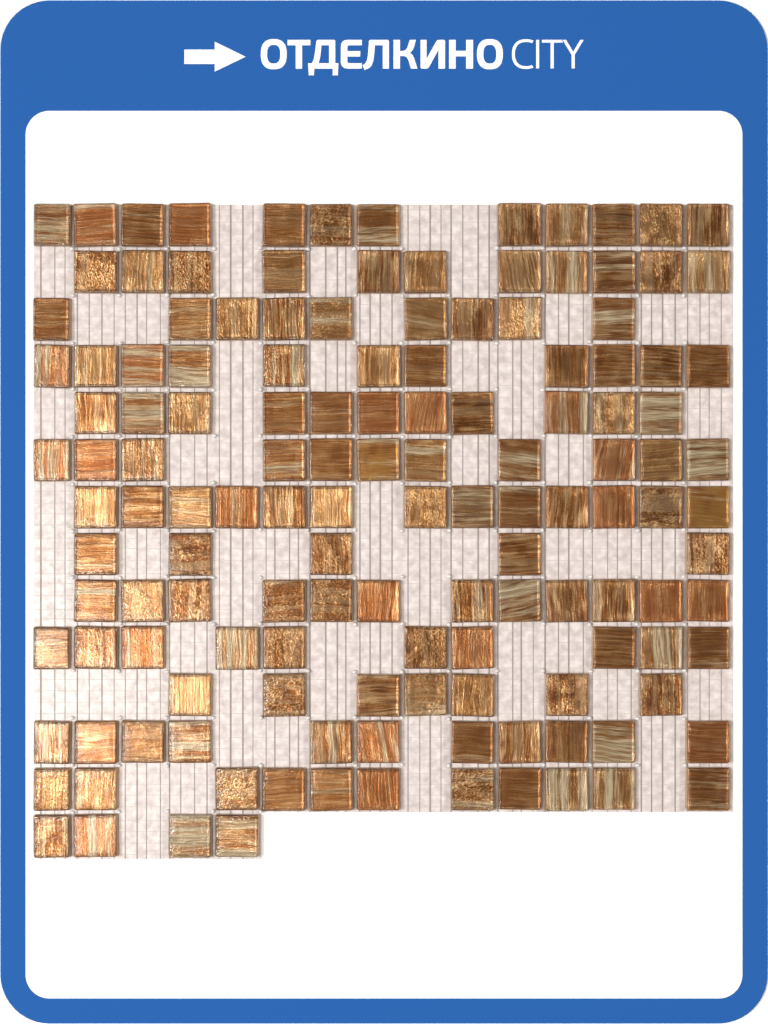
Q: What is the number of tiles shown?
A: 138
